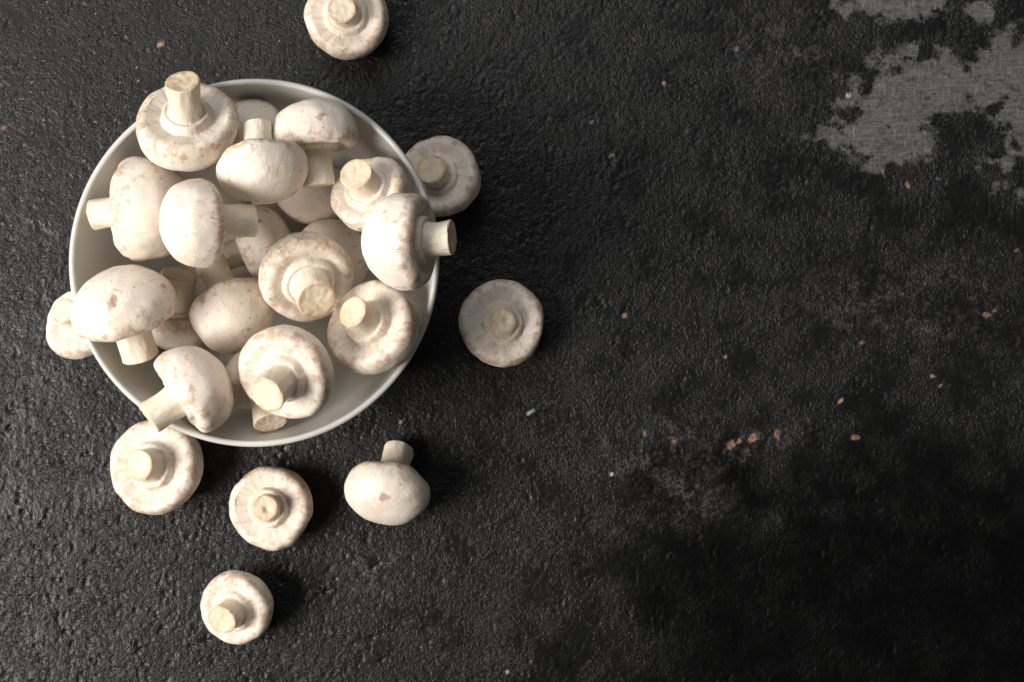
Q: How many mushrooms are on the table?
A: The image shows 27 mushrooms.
